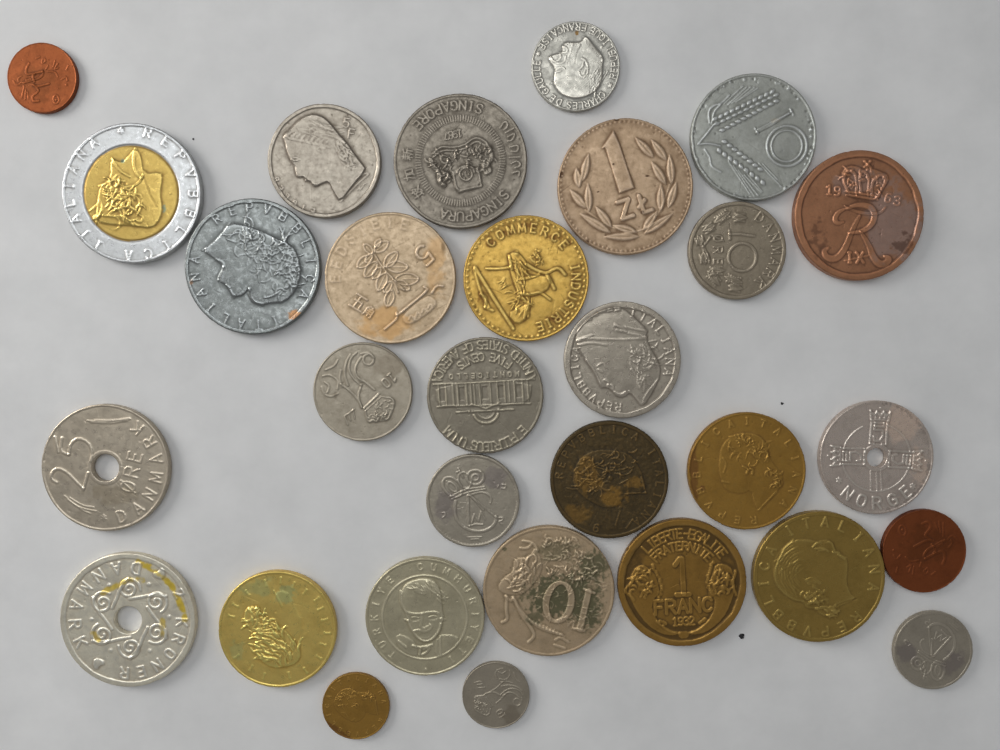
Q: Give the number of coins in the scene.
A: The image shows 30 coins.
